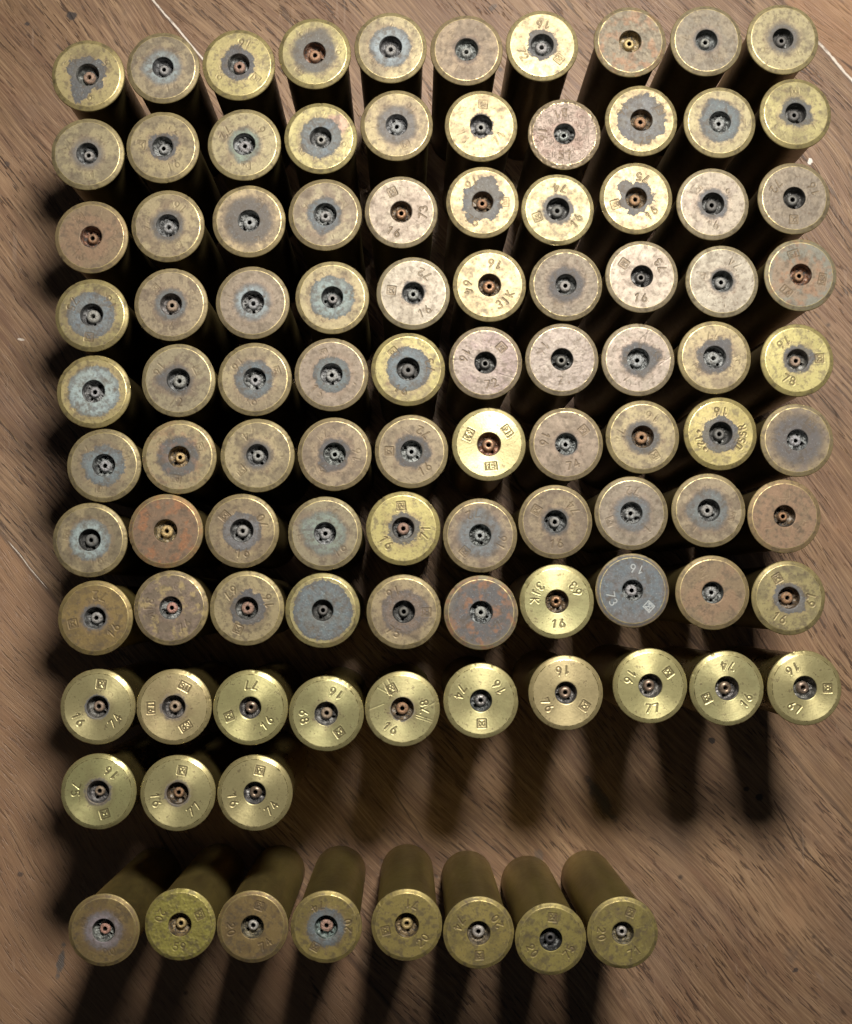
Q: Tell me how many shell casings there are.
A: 101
